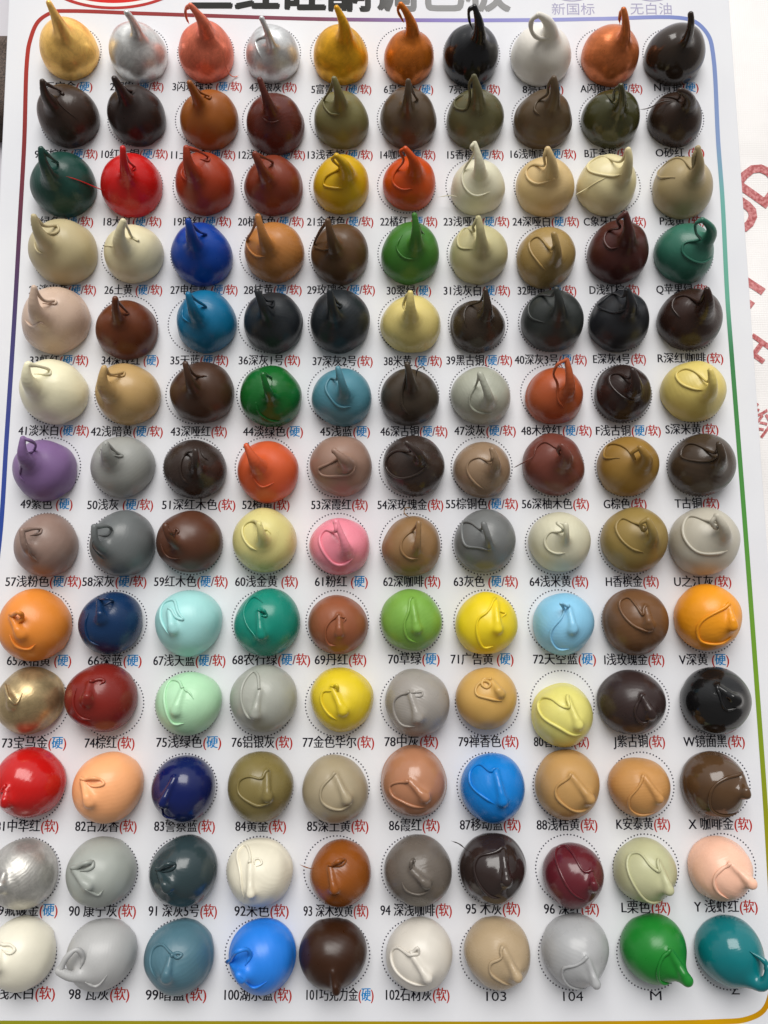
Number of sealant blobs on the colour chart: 130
